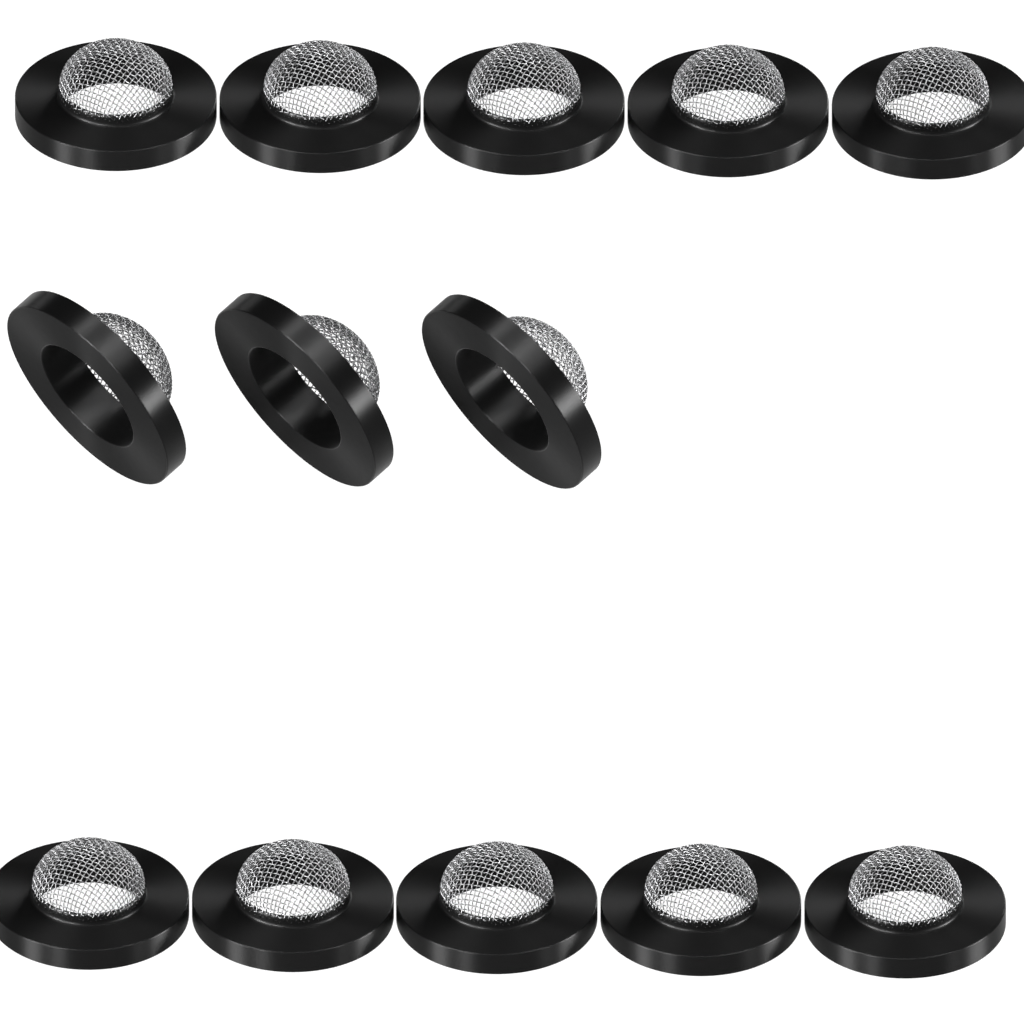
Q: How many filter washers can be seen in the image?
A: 13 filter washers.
